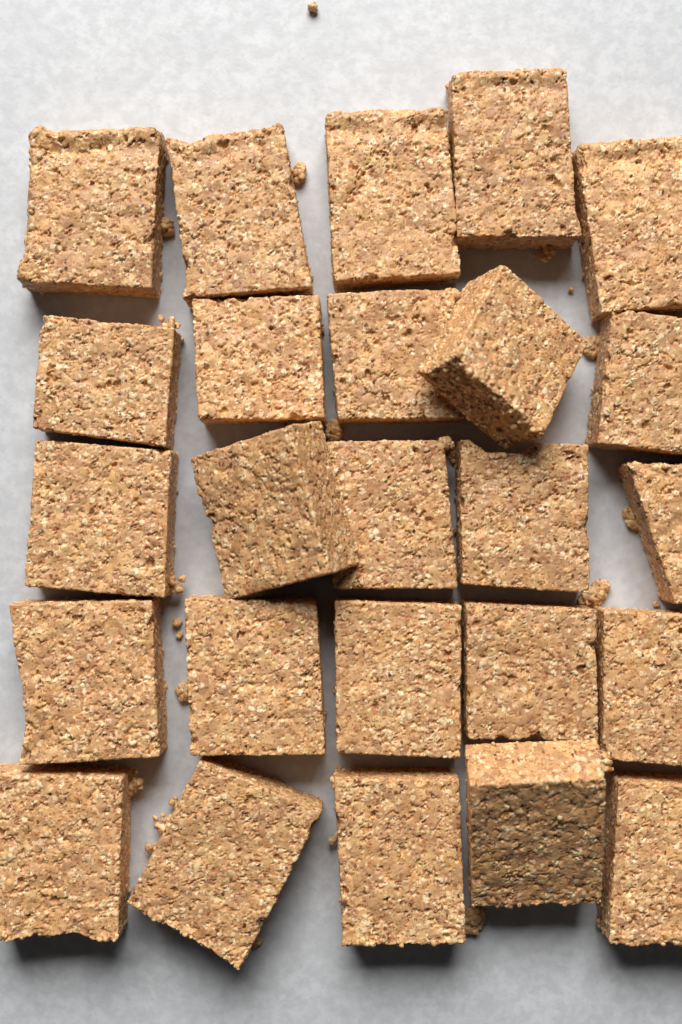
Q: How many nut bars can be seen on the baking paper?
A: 25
